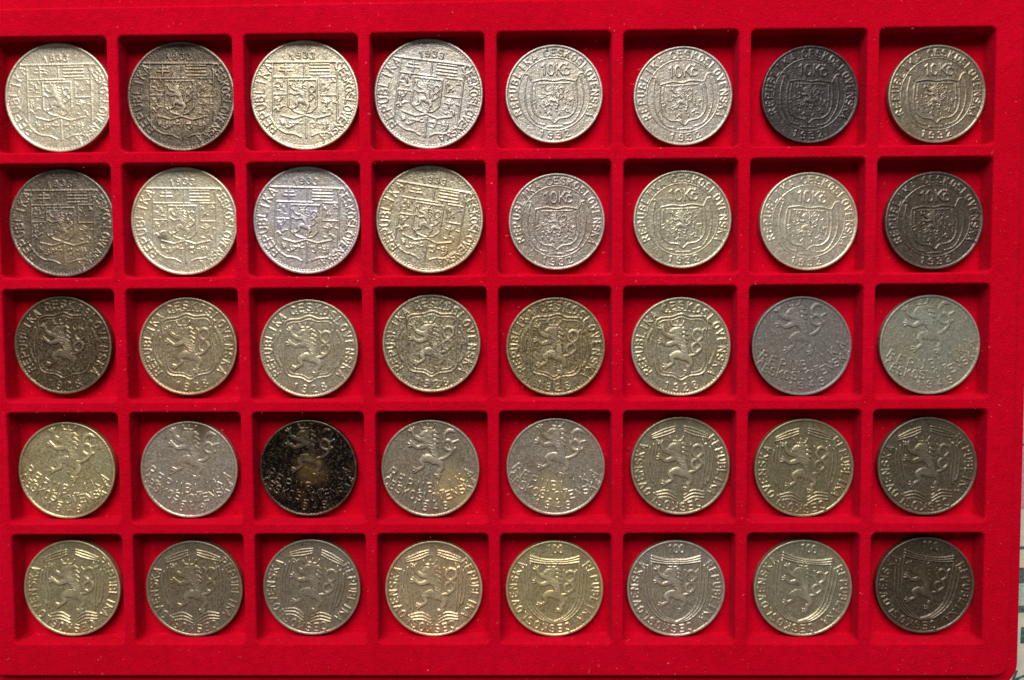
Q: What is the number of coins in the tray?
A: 40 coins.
